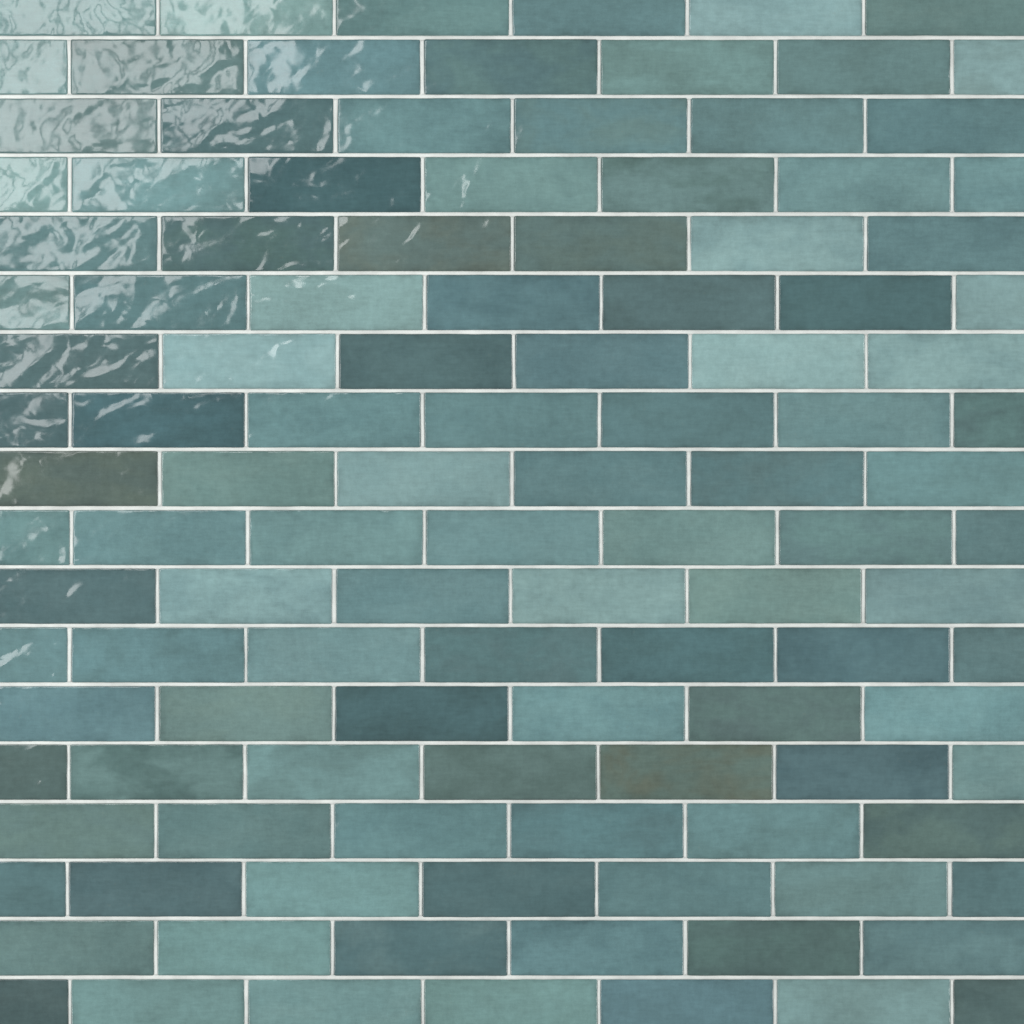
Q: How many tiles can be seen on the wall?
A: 117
